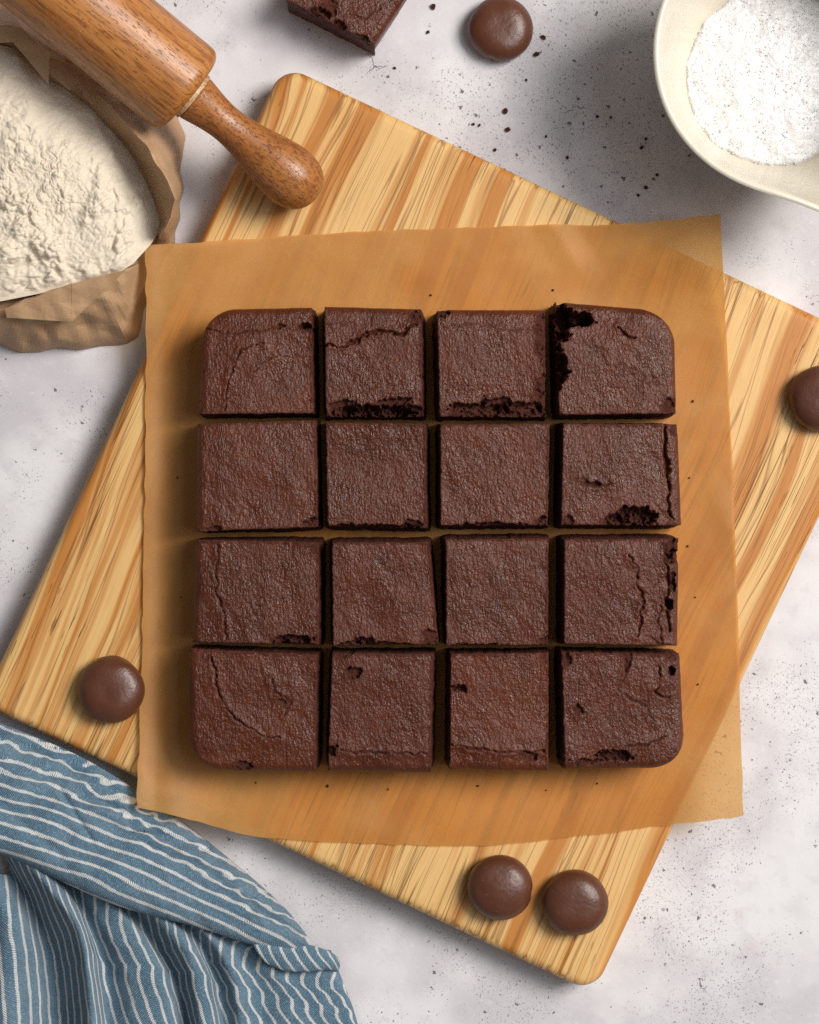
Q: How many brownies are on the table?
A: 17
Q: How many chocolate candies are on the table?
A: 5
